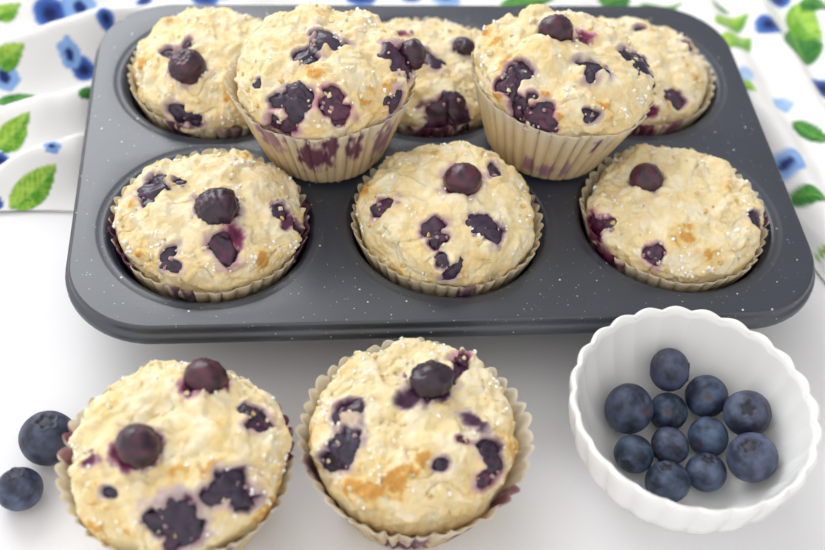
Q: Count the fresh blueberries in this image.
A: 13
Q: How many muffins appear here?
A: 10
